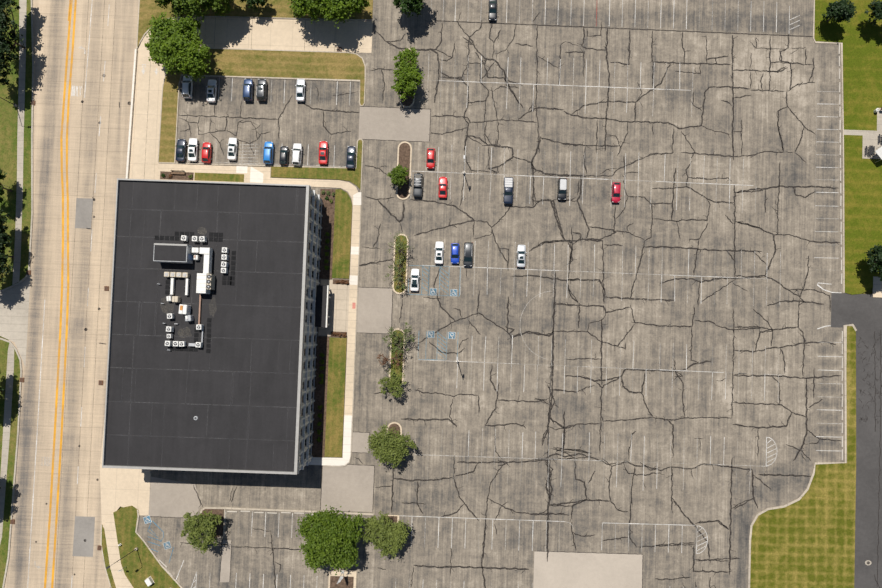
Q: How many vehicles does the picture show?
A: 26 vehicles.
